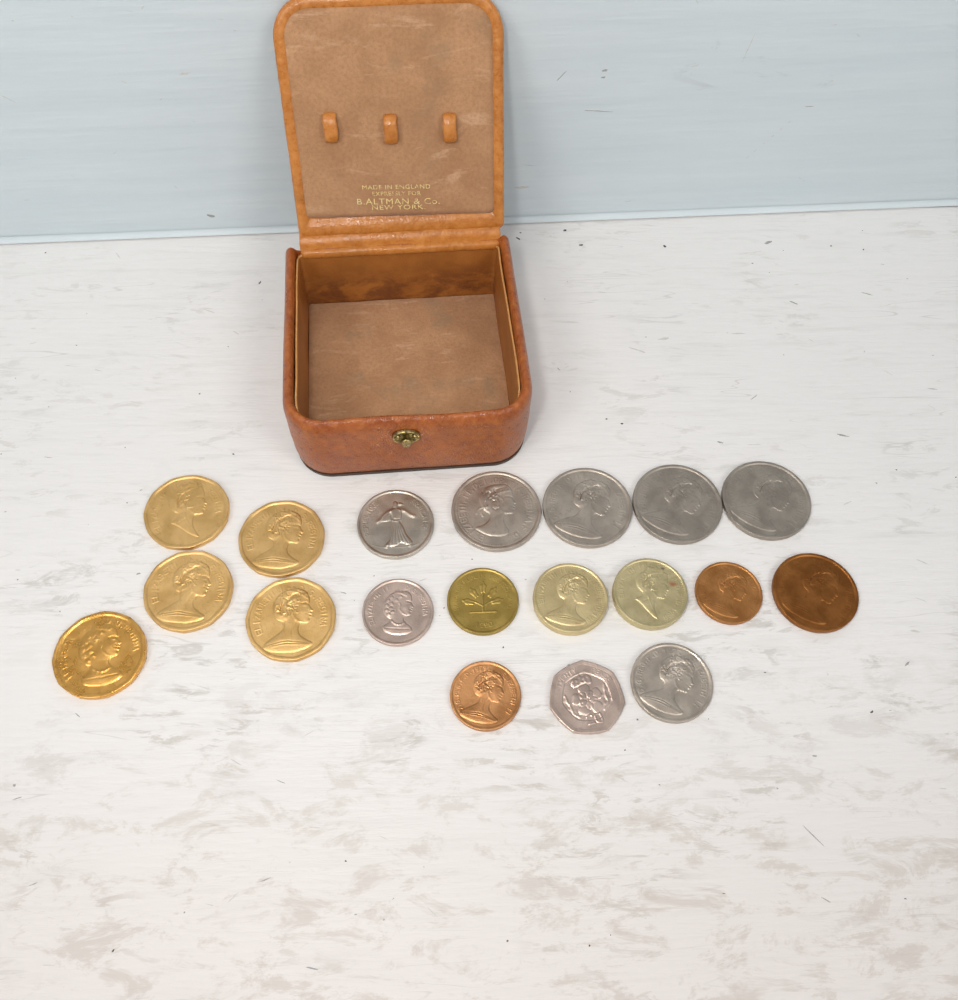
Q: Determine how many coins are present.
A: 19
